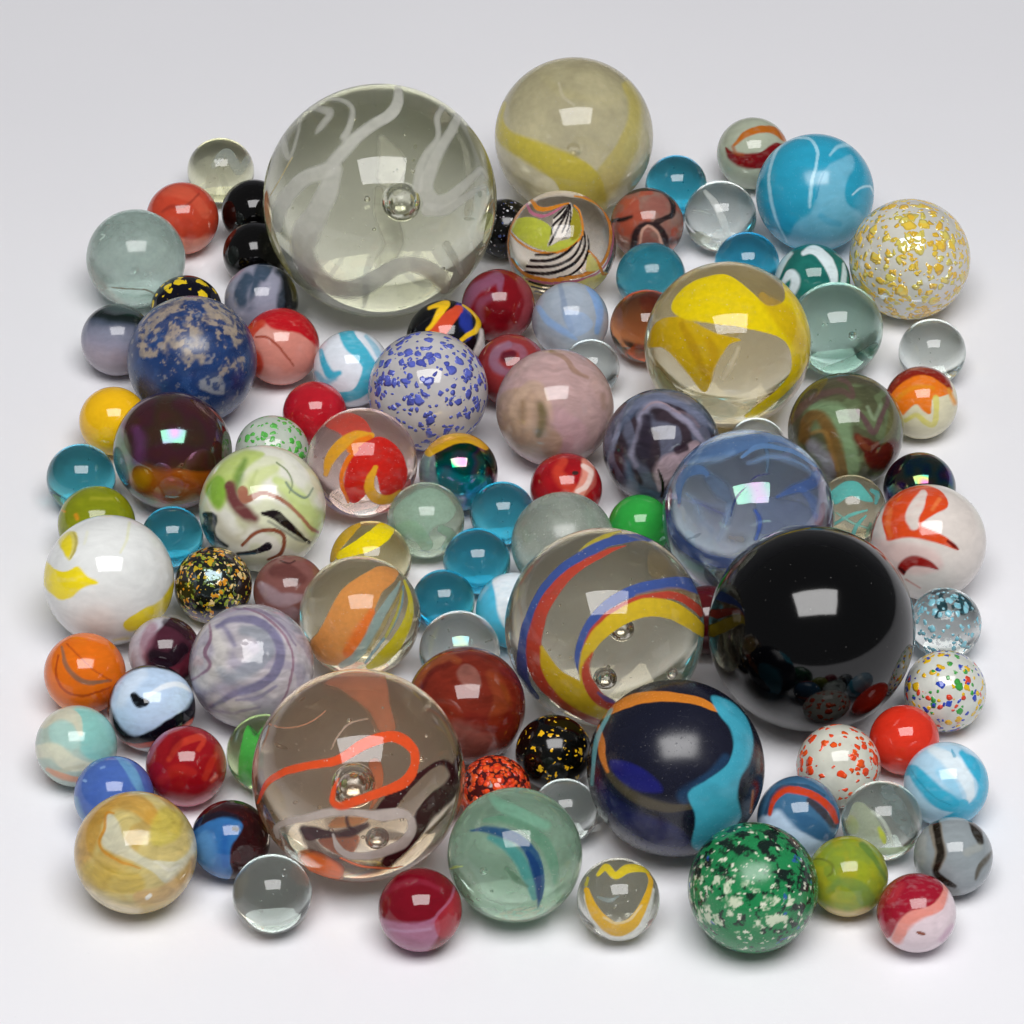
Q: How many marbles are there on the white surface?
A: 101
